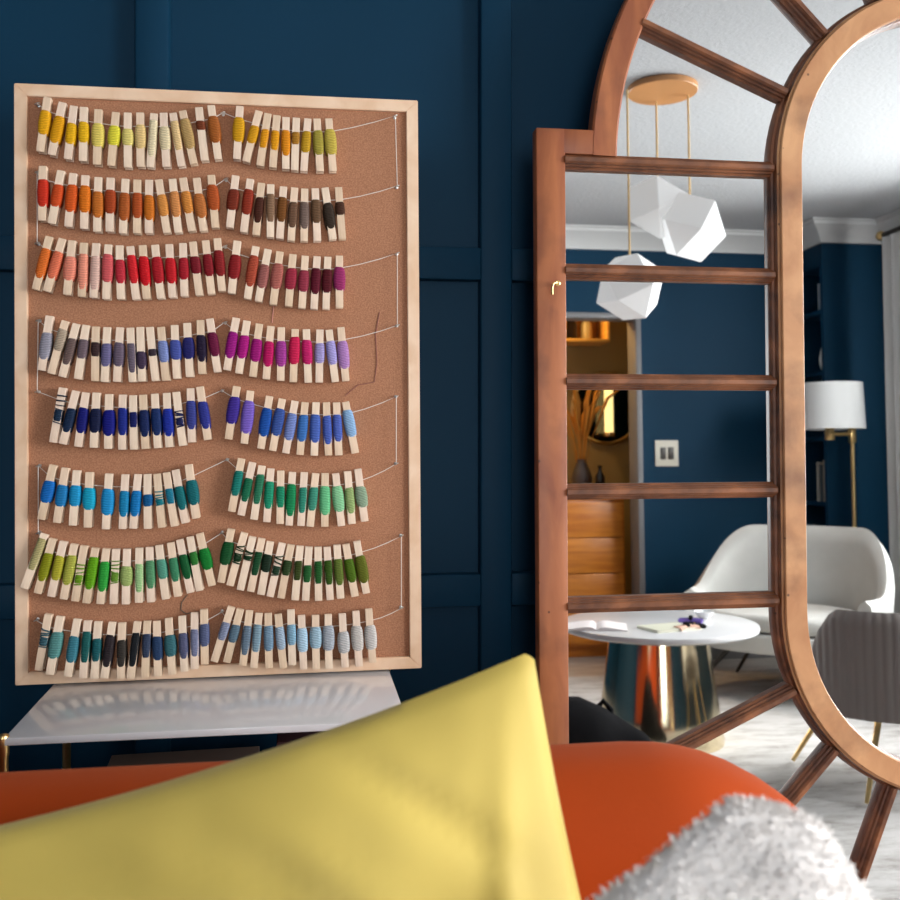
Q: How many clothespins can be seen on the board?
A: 200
